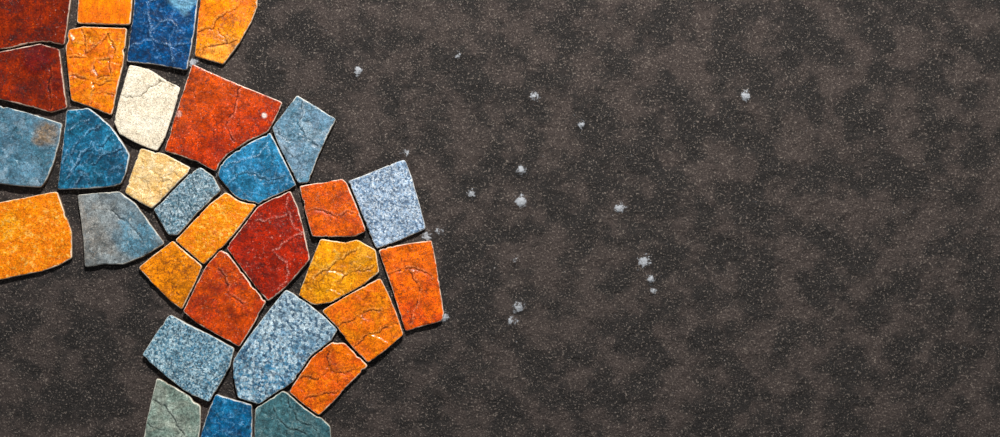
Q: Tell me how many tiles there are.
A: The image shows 31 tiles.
